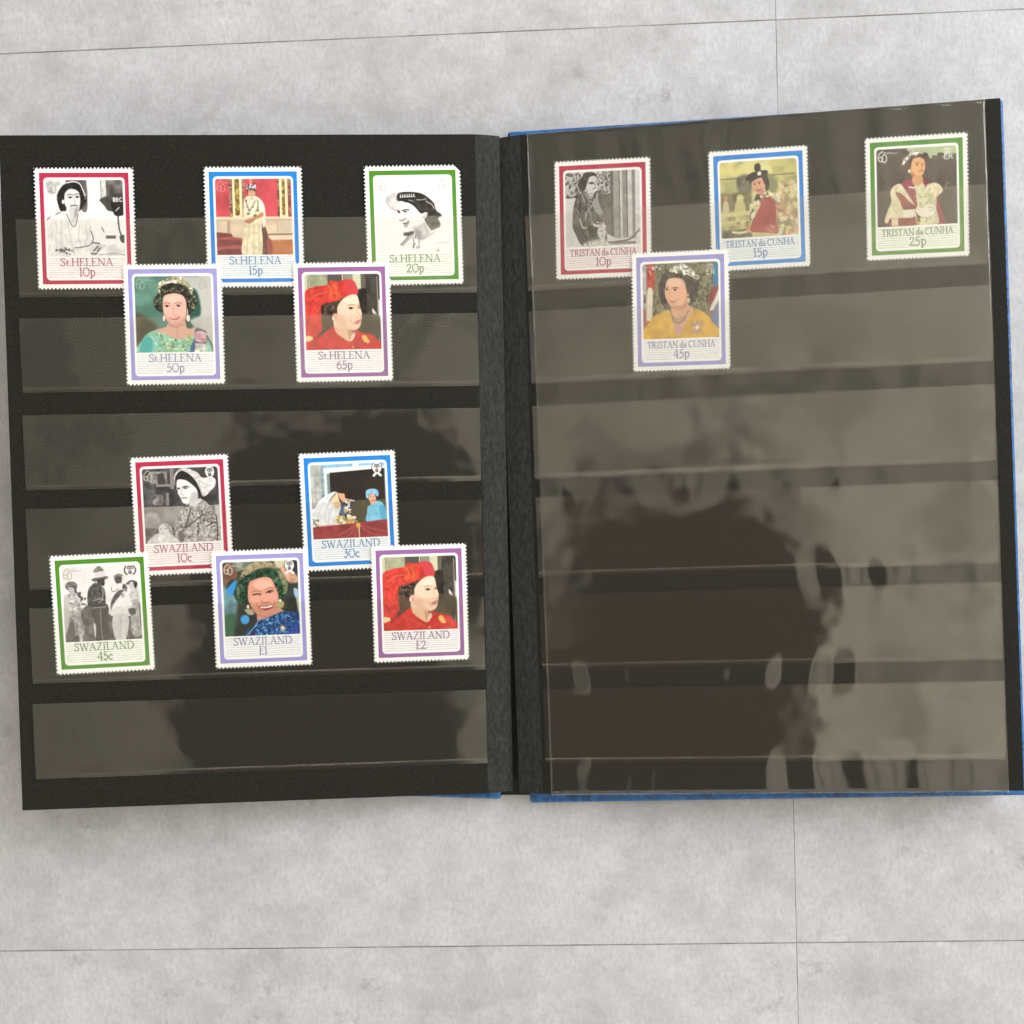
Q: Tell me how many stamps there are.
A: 14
